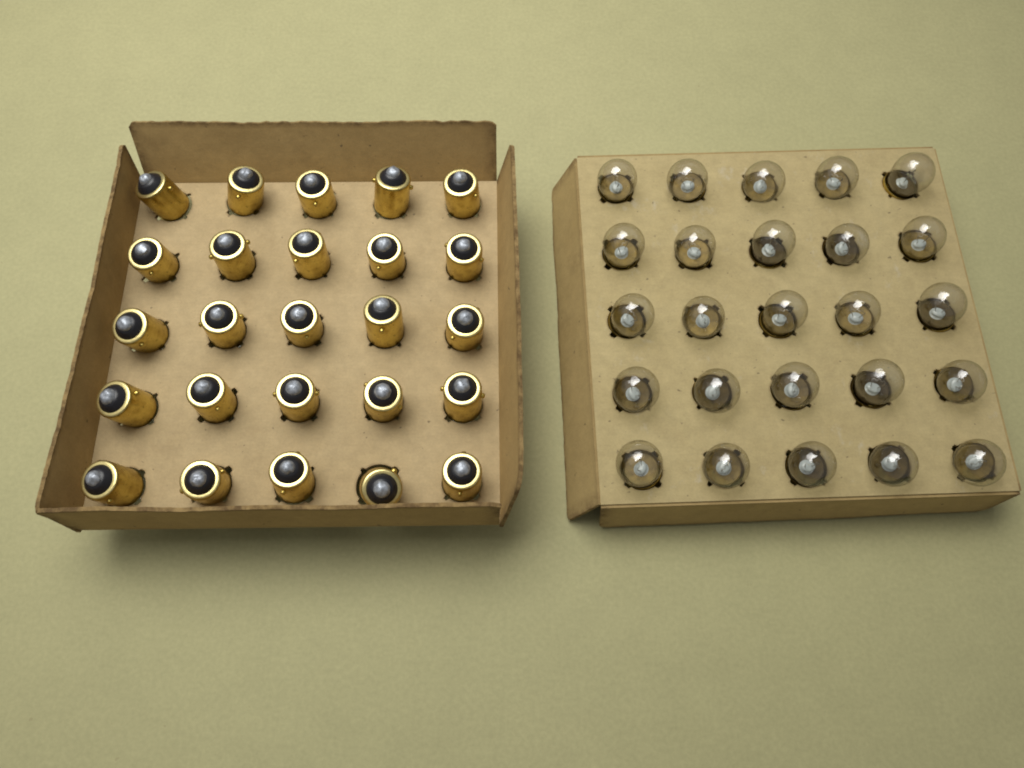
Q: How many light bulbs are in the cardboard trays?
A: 50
